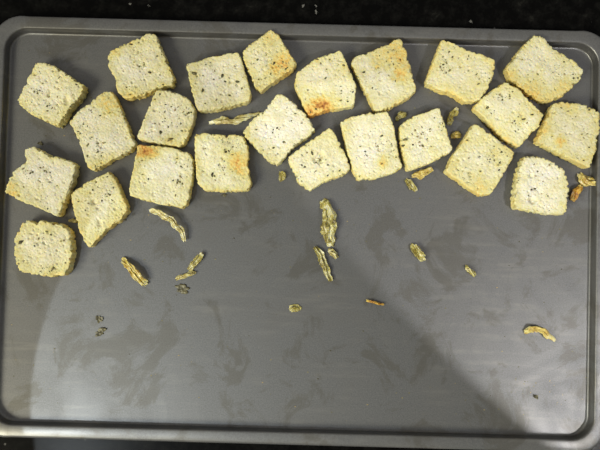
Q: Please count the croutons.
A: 23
